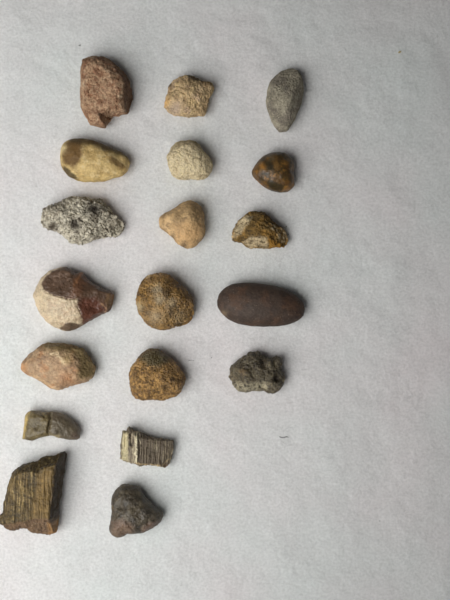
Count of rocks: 19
